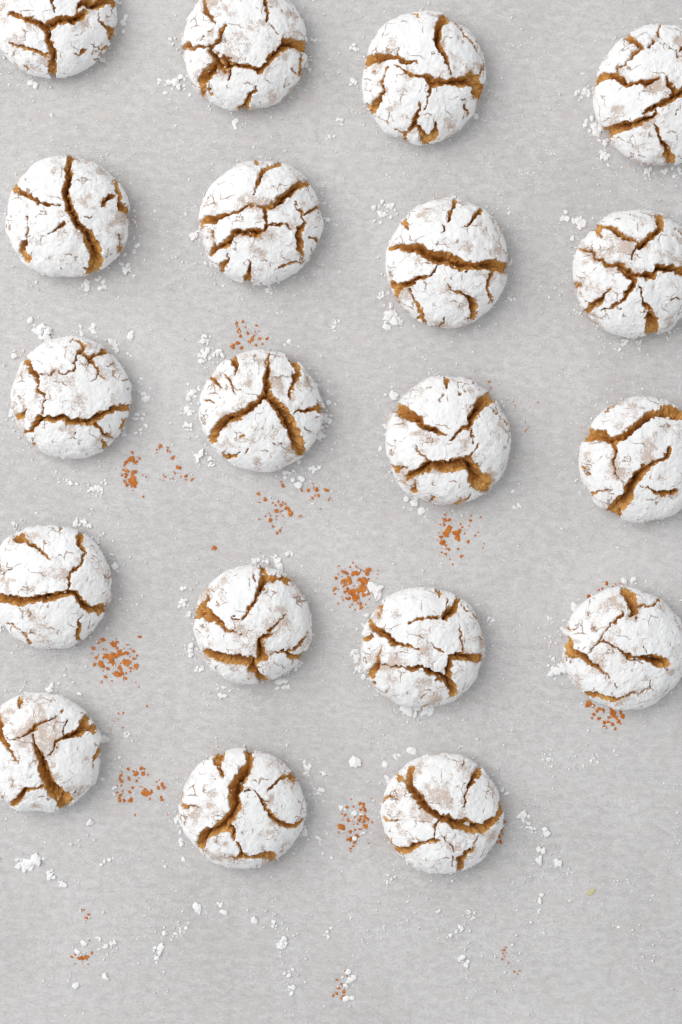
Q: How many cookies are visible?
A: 19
